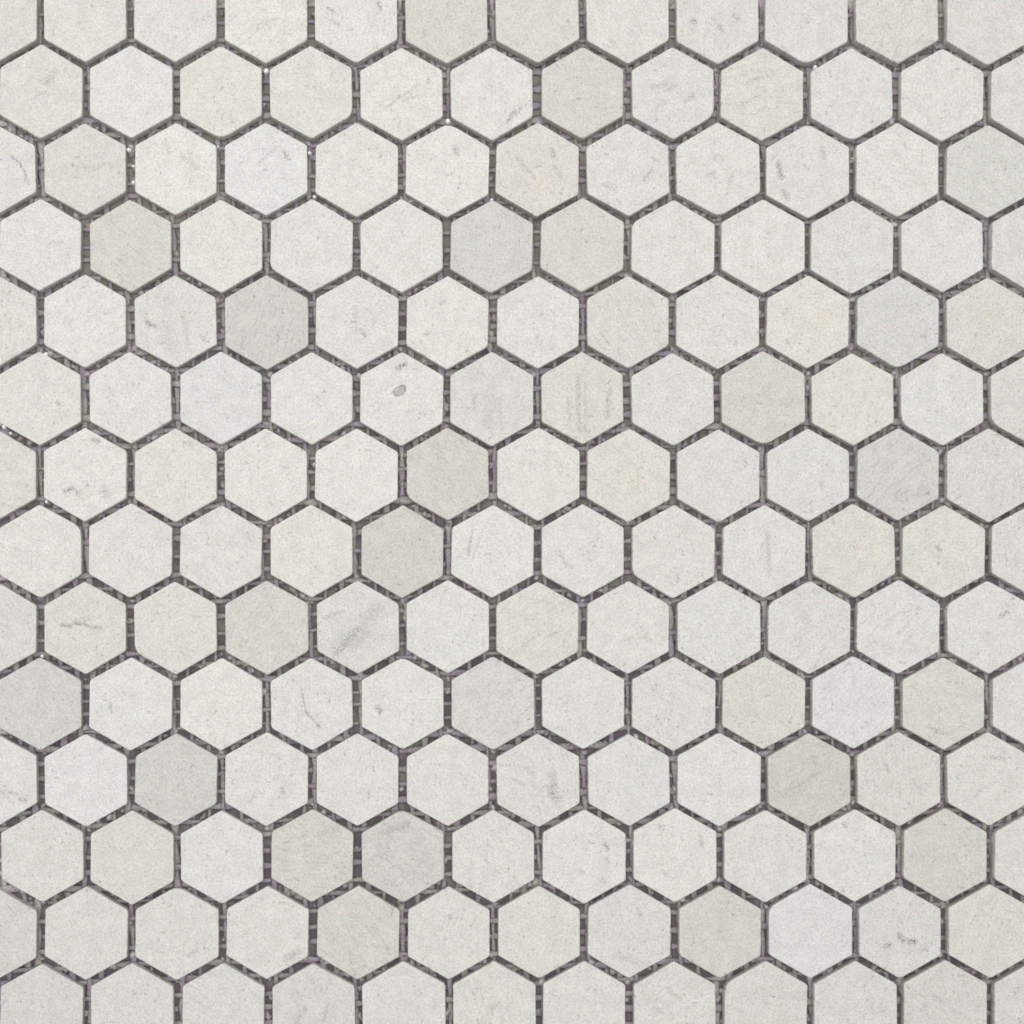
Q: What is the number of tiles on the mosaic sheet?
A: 168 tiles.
